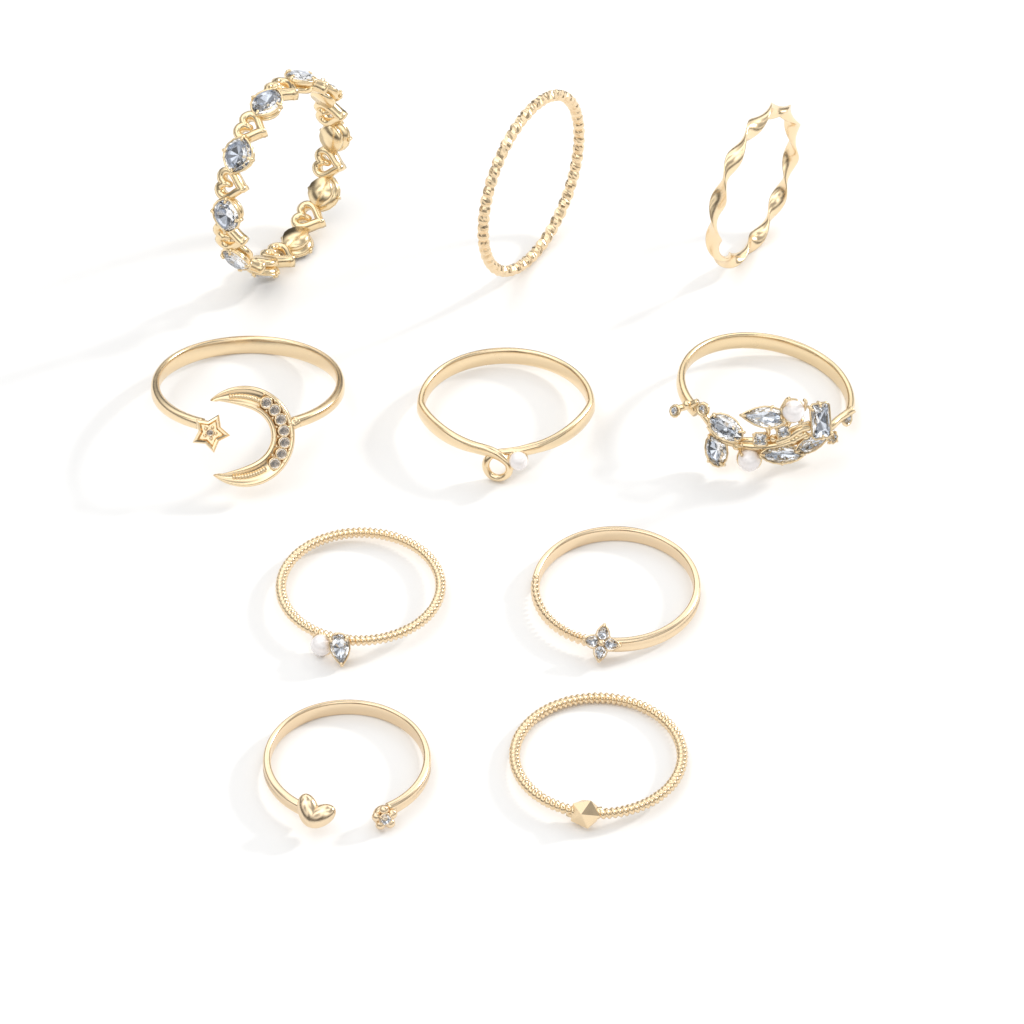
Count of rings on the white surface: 10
